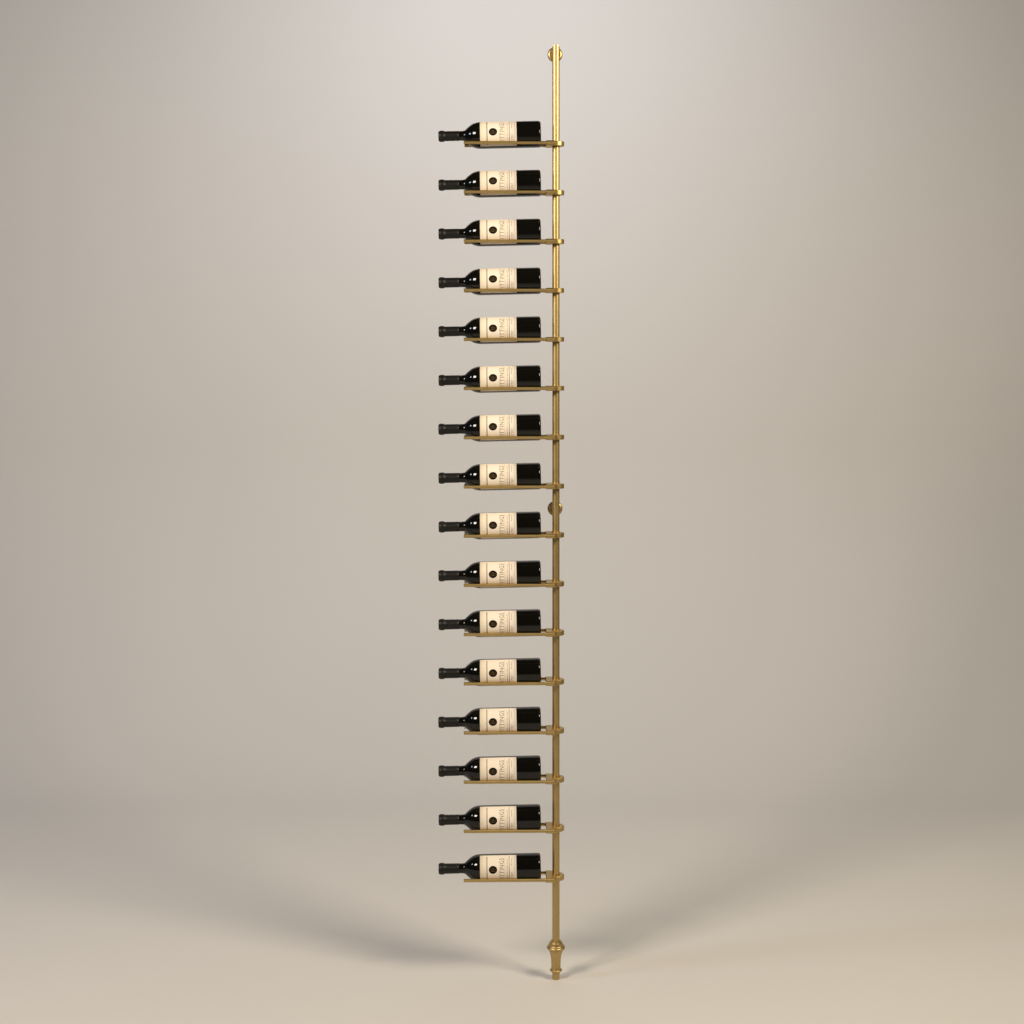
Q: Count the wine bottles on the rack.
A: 16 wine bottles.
